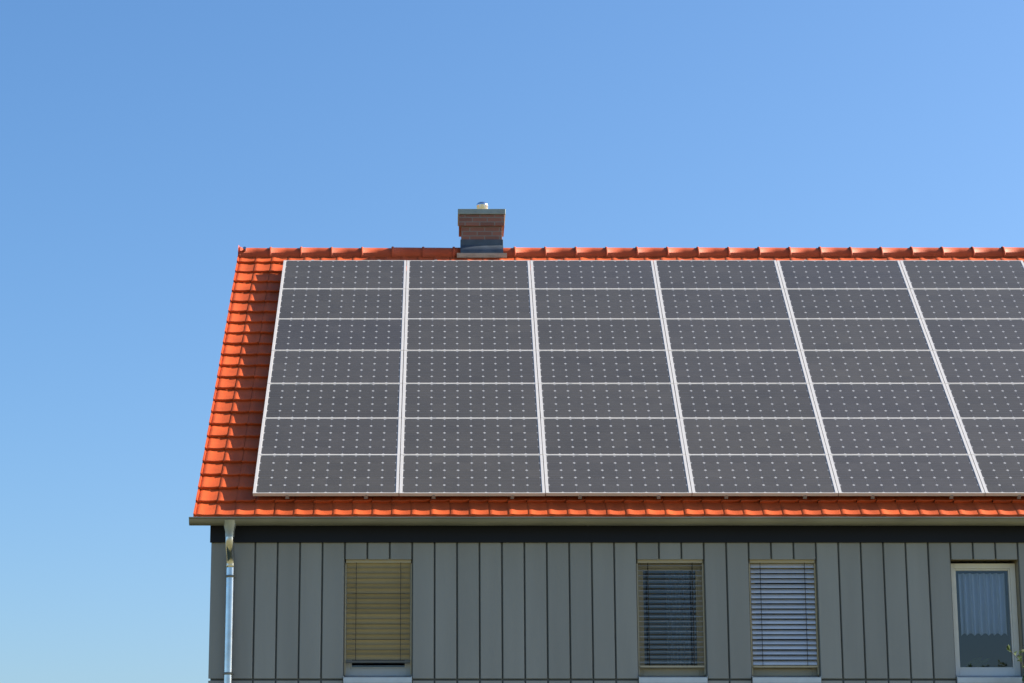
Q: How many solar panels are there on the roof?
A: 42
